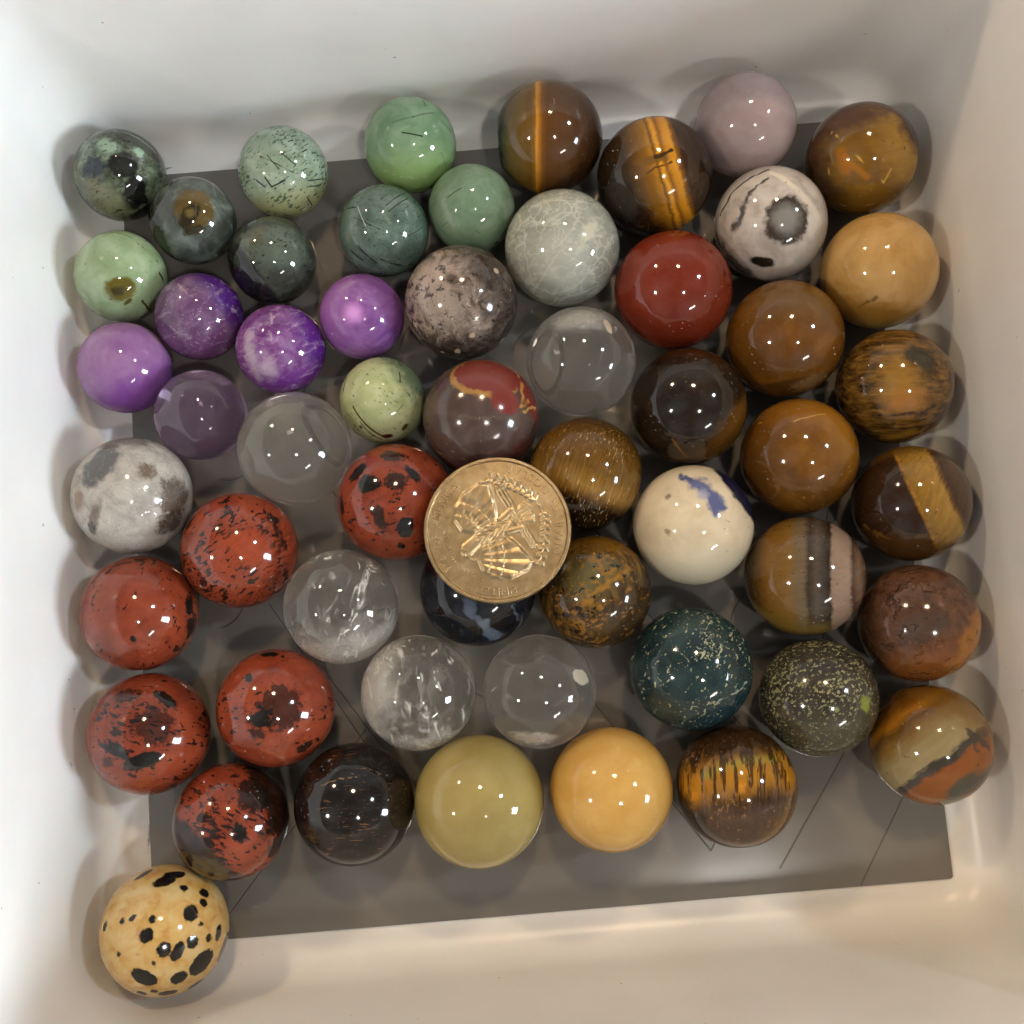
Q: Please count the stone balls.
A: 55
